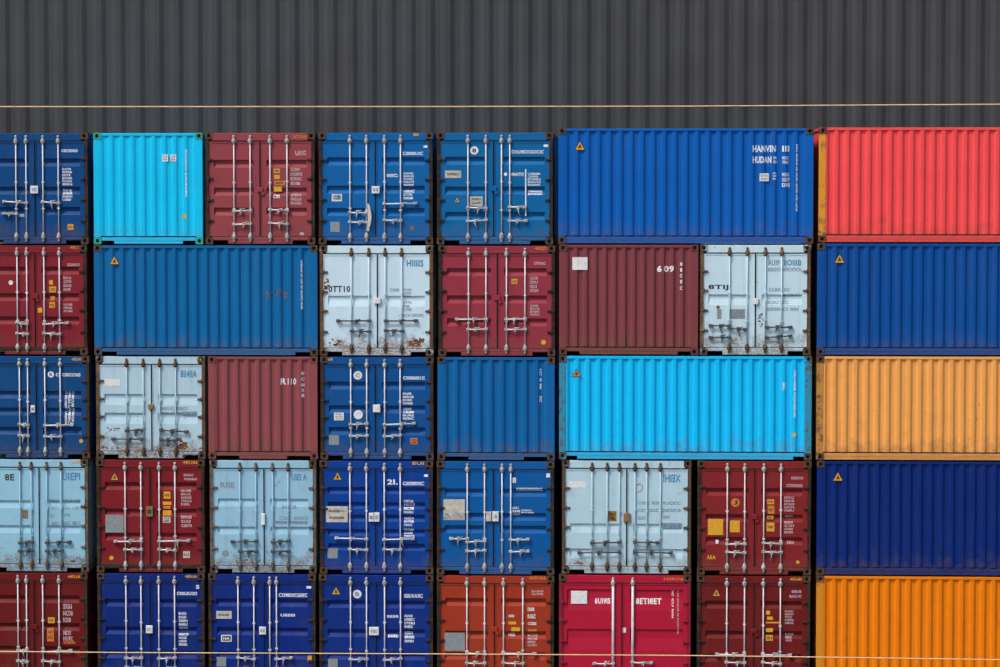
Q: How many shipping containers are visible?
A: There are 37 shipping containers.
